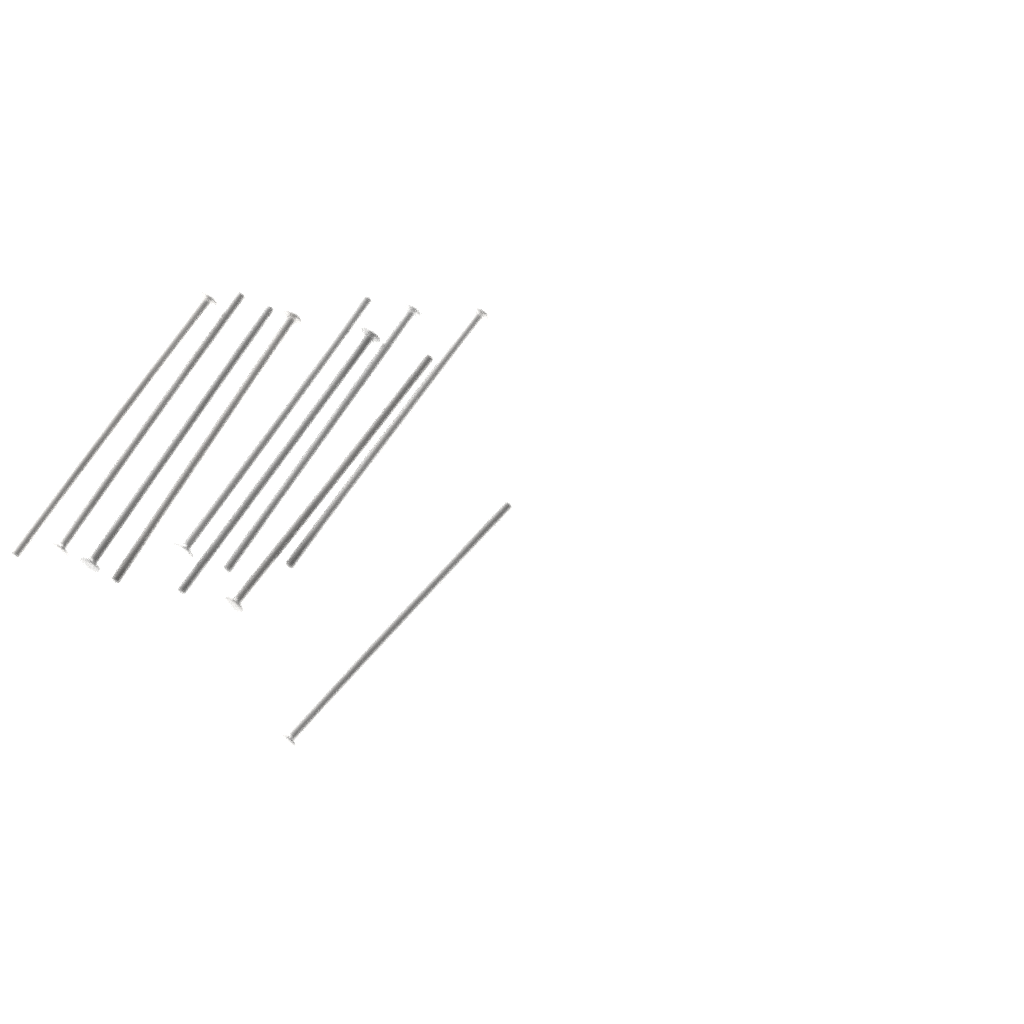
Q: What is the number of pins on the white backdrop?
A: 10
